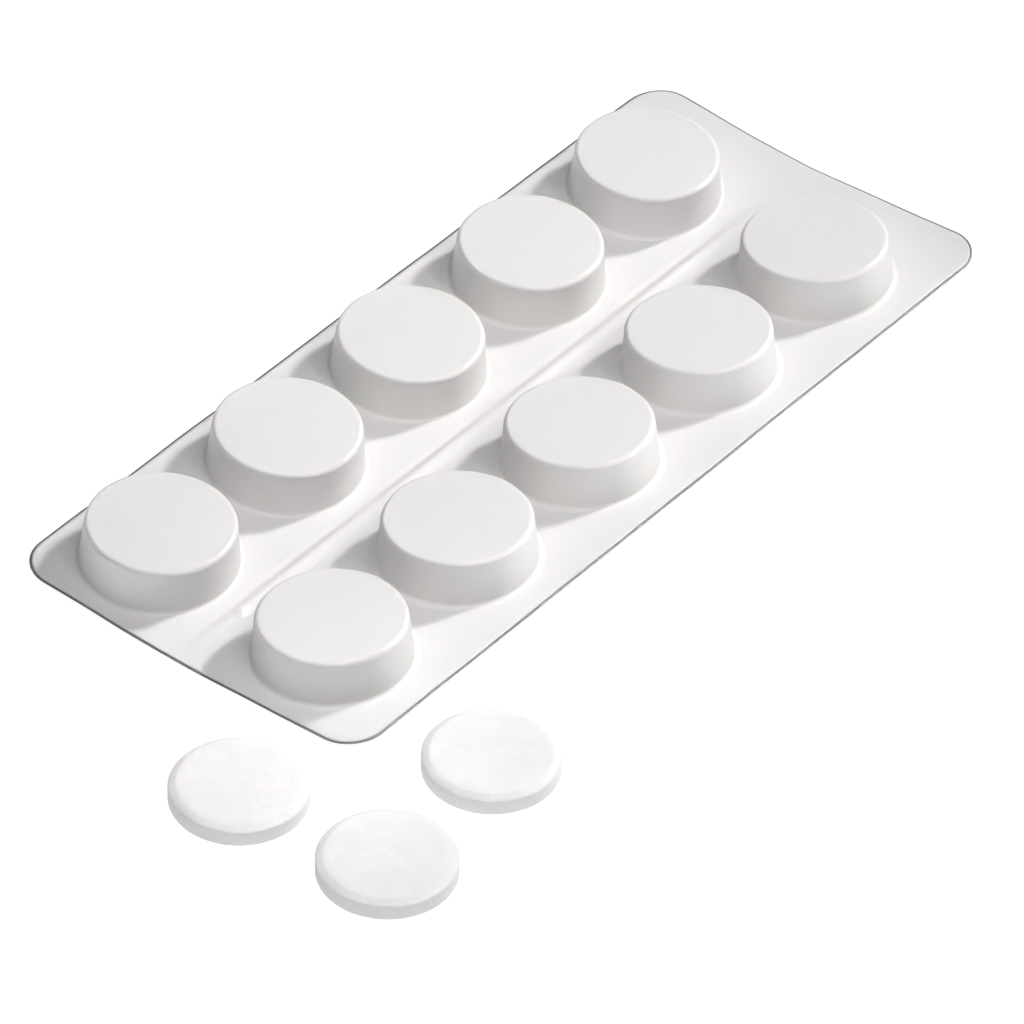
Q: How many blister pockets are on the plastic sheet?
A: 10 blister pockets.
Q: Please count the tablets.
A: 3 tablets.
